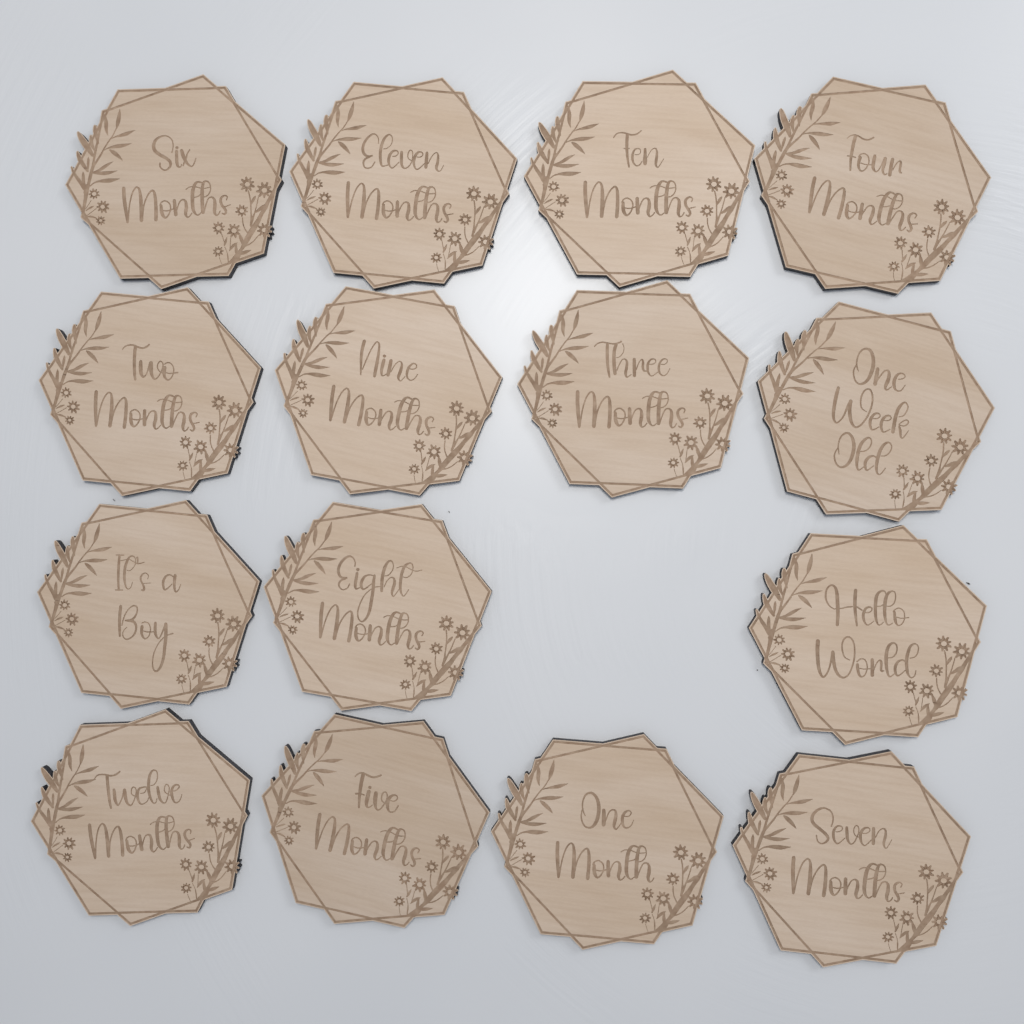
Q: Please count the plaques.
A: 15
